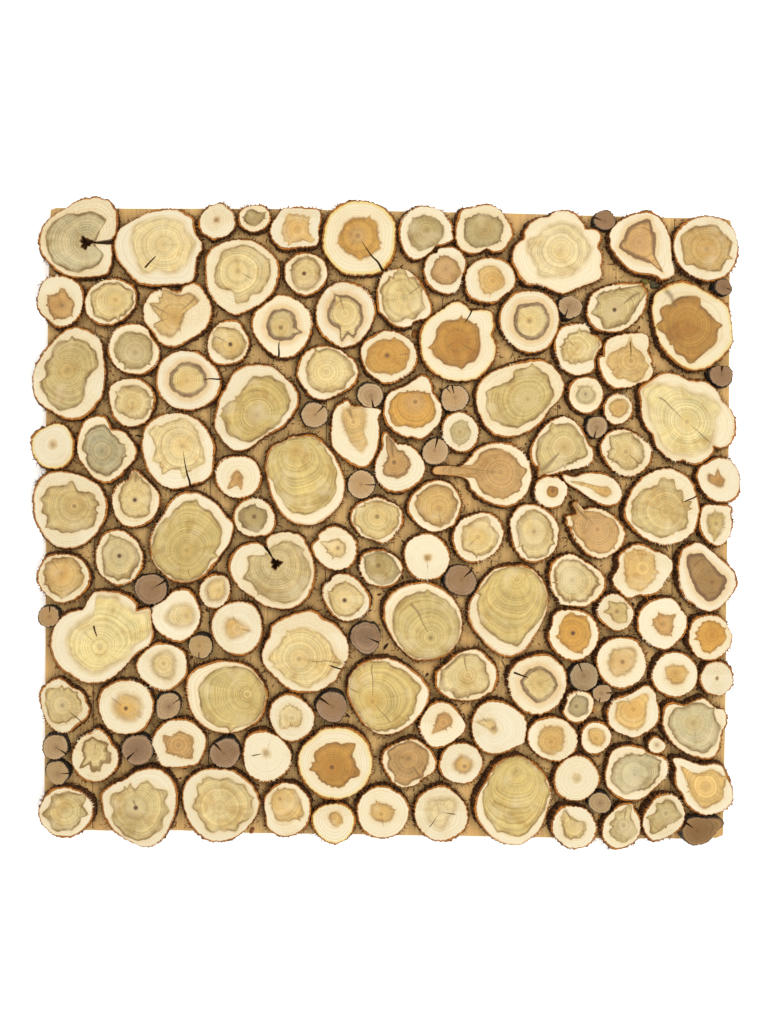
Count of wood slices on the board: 150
